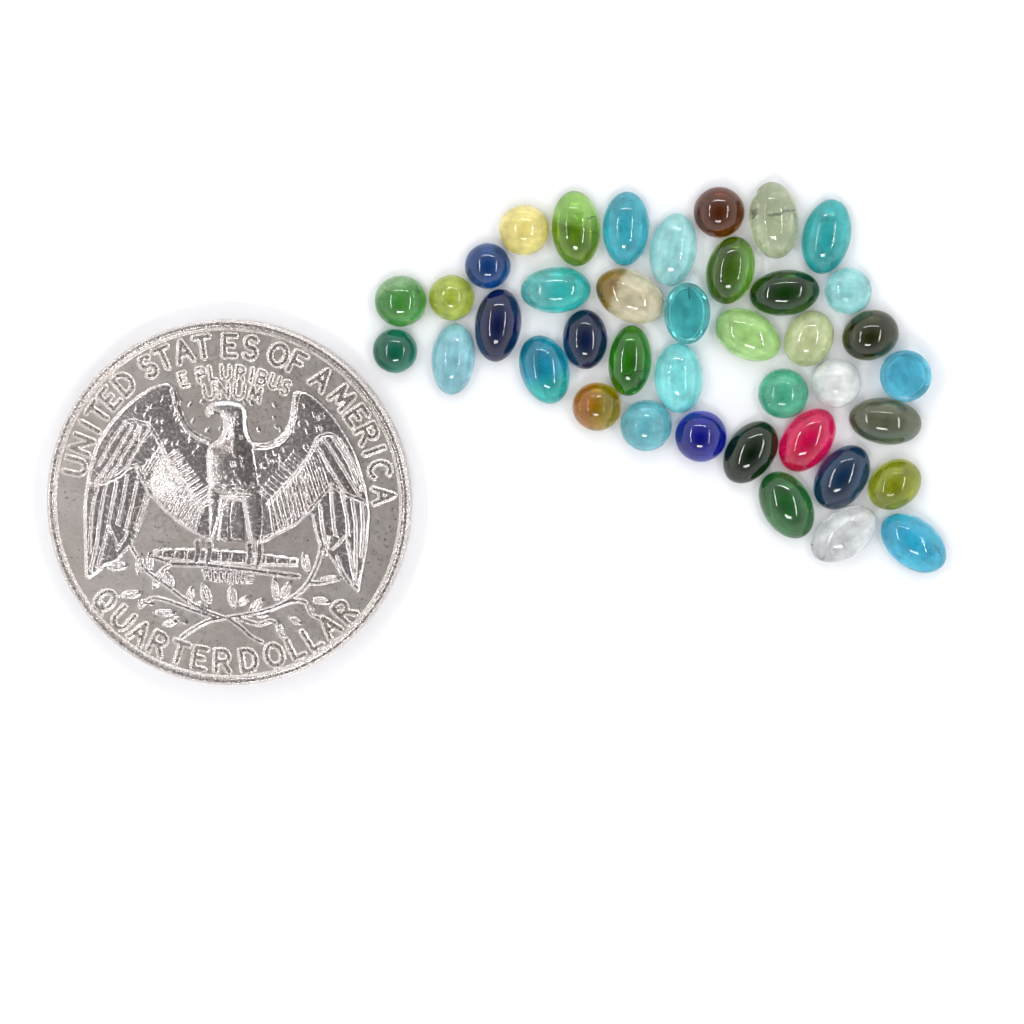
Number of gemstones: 40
